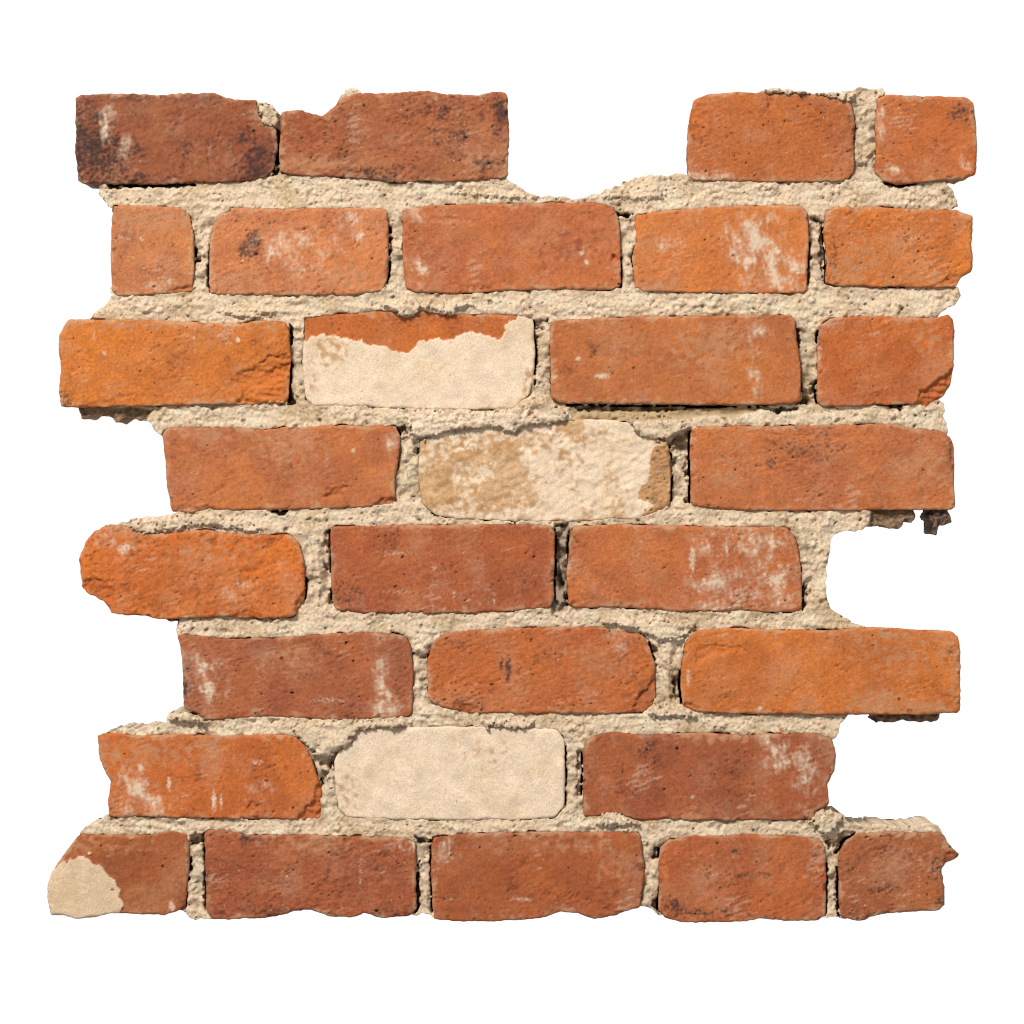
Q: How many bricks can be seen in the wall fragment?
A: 30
